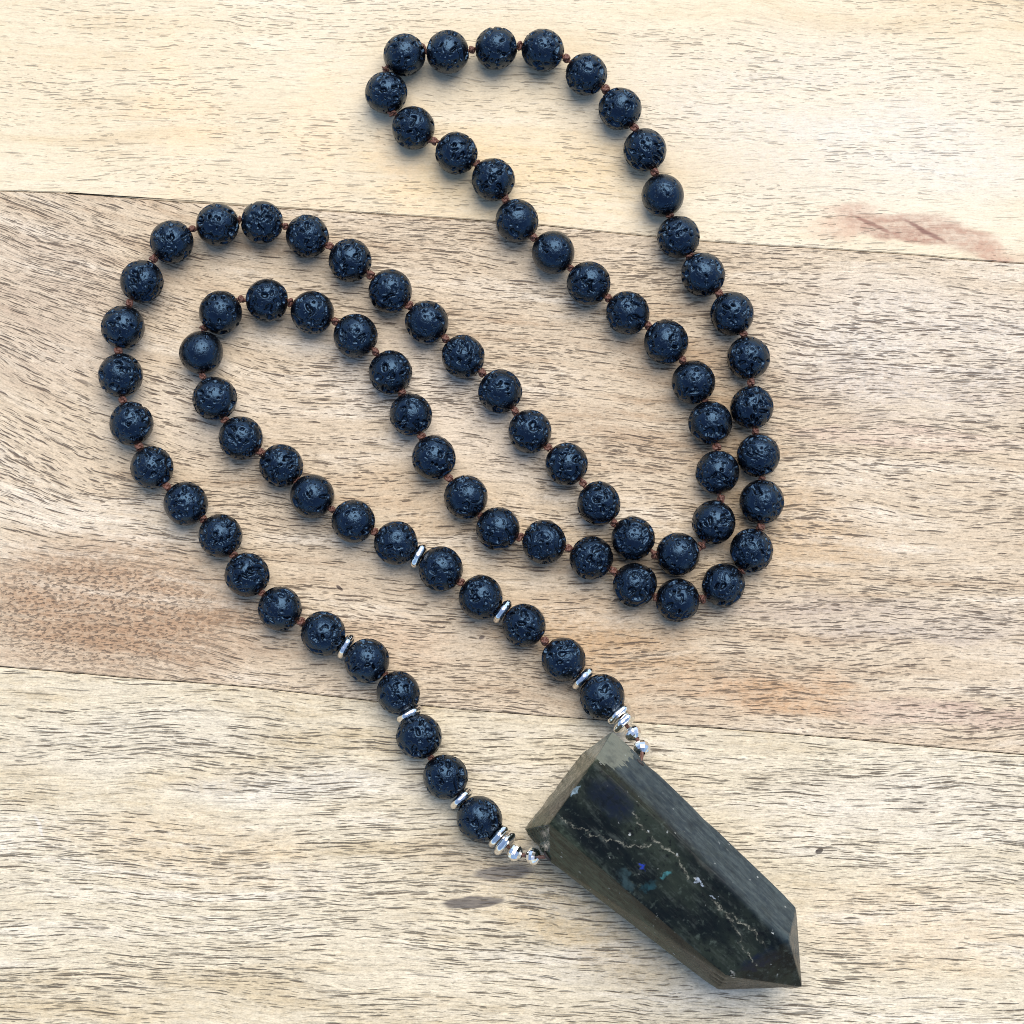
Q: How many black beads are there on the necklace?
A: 84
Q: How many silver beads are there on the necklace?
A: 14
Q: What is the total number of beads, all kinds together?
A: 98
